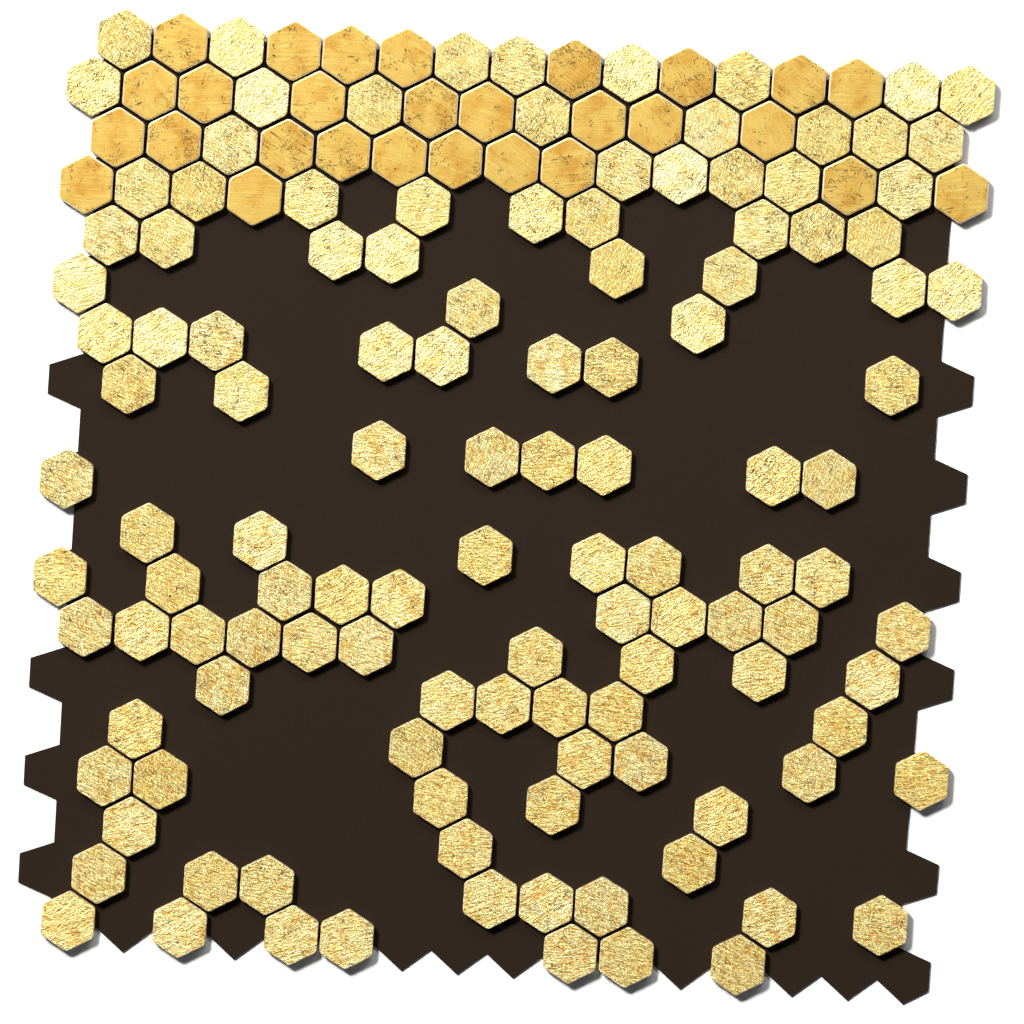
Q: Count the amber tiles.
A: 28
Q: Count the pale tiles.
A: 121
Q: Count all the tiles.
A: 149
